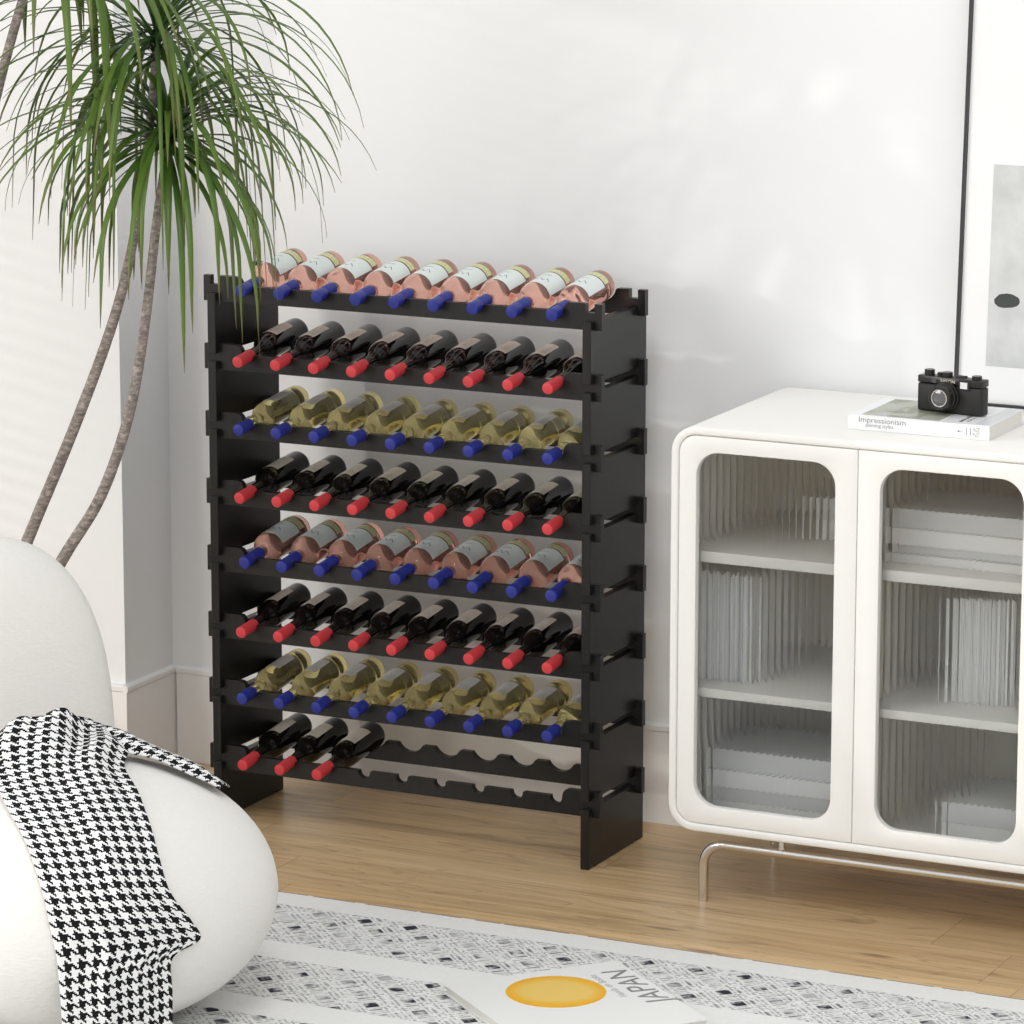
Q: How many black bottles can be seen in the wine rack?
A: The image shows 30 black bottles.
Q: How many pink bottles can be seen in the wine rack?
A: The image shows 18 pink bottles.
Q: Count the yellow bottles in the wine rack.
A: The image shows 18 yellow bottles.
